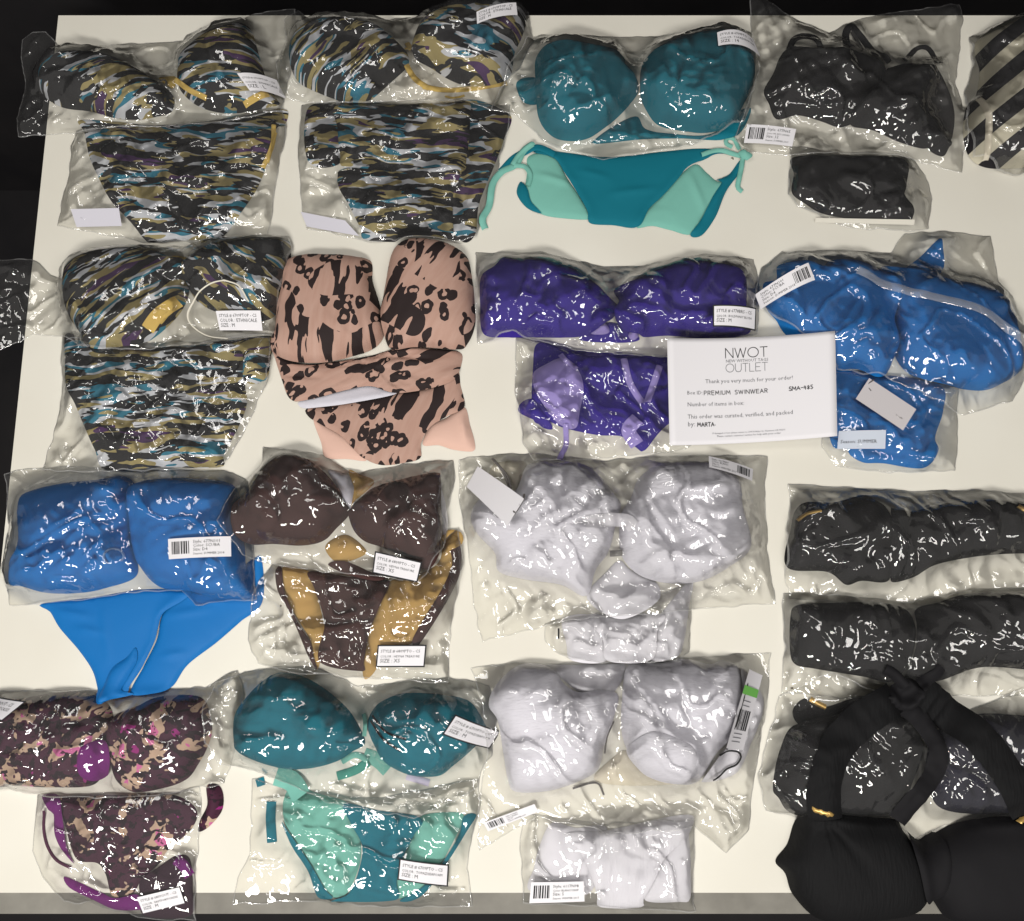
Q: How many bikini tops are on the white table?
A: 19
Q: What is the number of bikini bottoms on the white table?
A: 14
